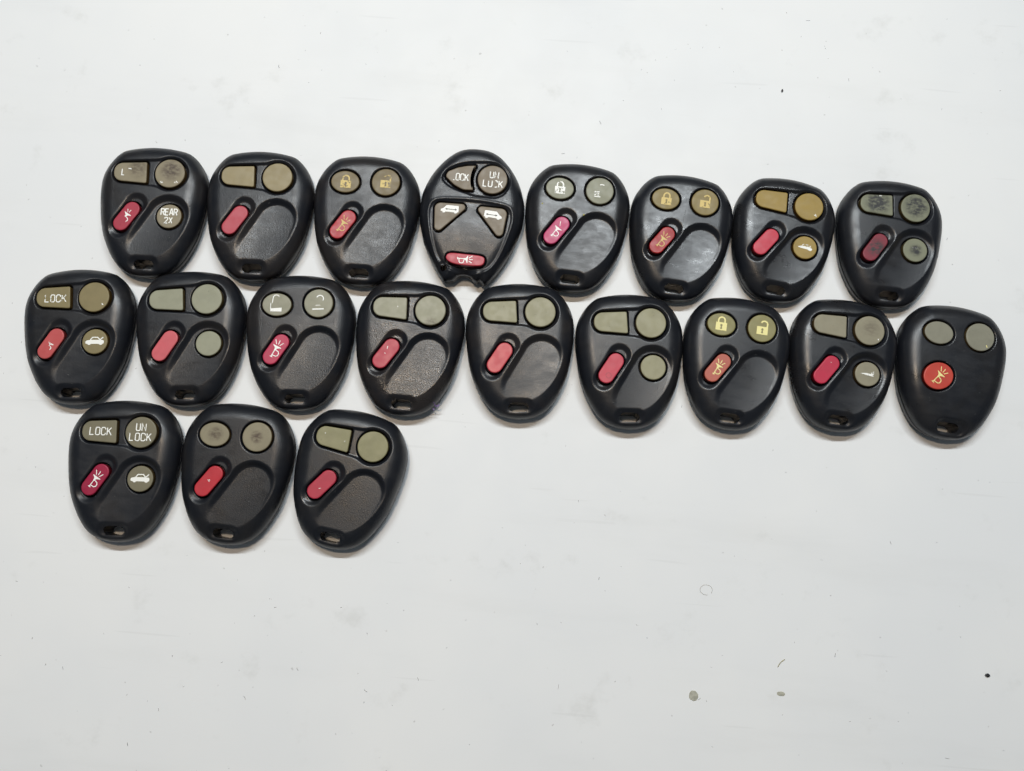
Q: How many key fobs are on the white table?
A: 20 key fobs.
